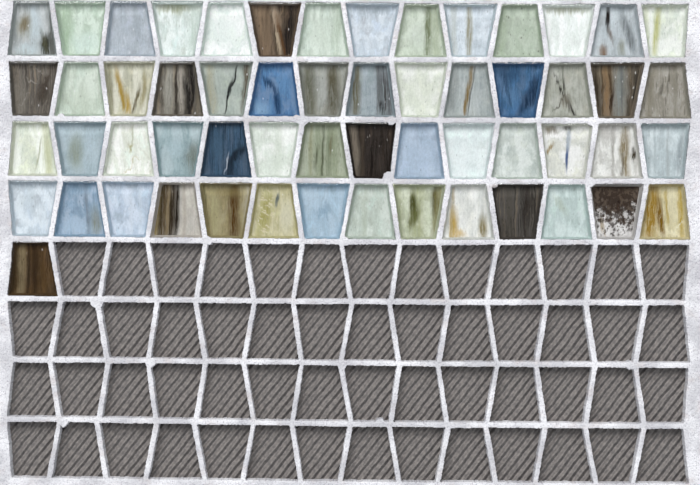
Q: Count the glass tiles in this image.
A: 57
